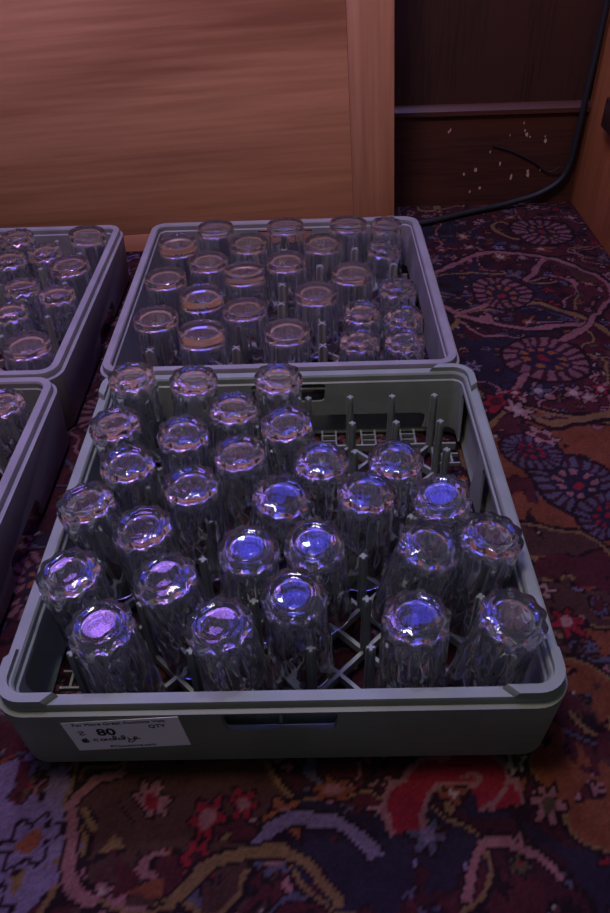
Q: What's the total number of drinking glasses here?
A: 62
